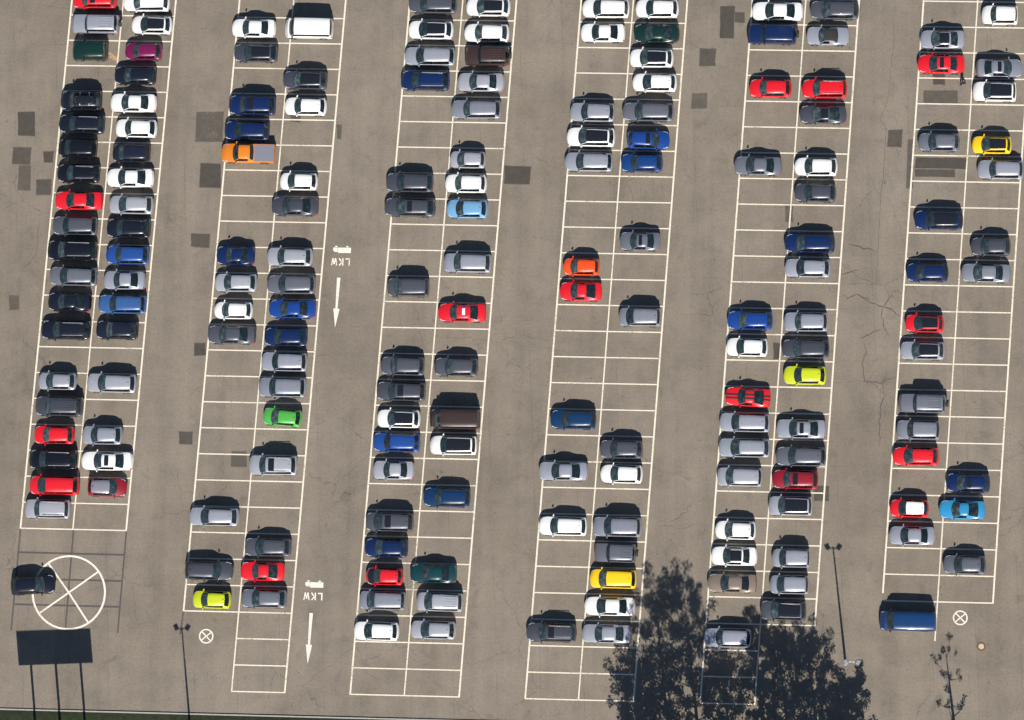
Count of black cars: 13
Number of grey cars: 81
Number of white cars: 34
